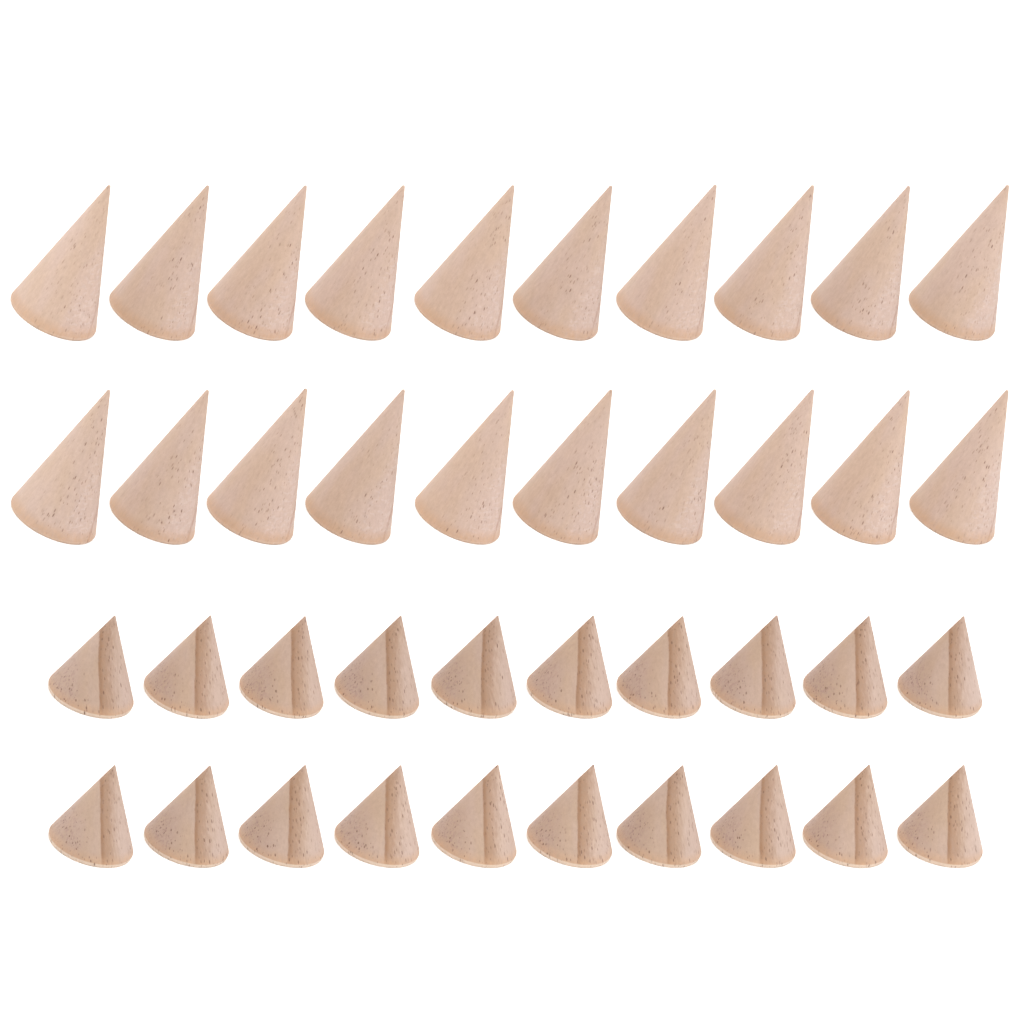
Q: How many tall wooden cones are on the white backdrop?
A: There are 20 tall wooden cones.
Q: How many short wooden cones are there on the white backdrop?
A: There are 20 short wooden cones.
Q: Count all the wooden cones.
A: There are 40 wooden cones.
